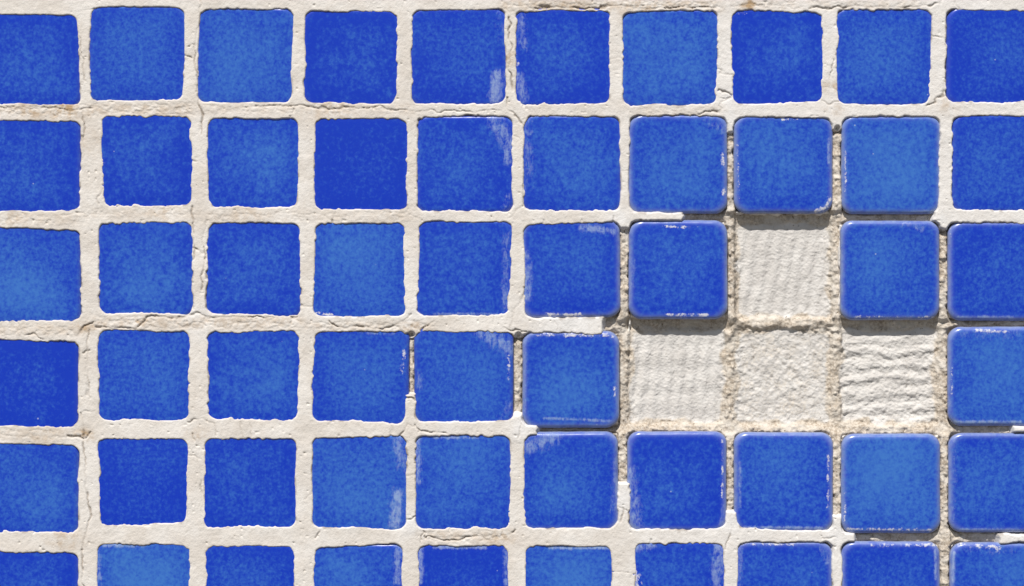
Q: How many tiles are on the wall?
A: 56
